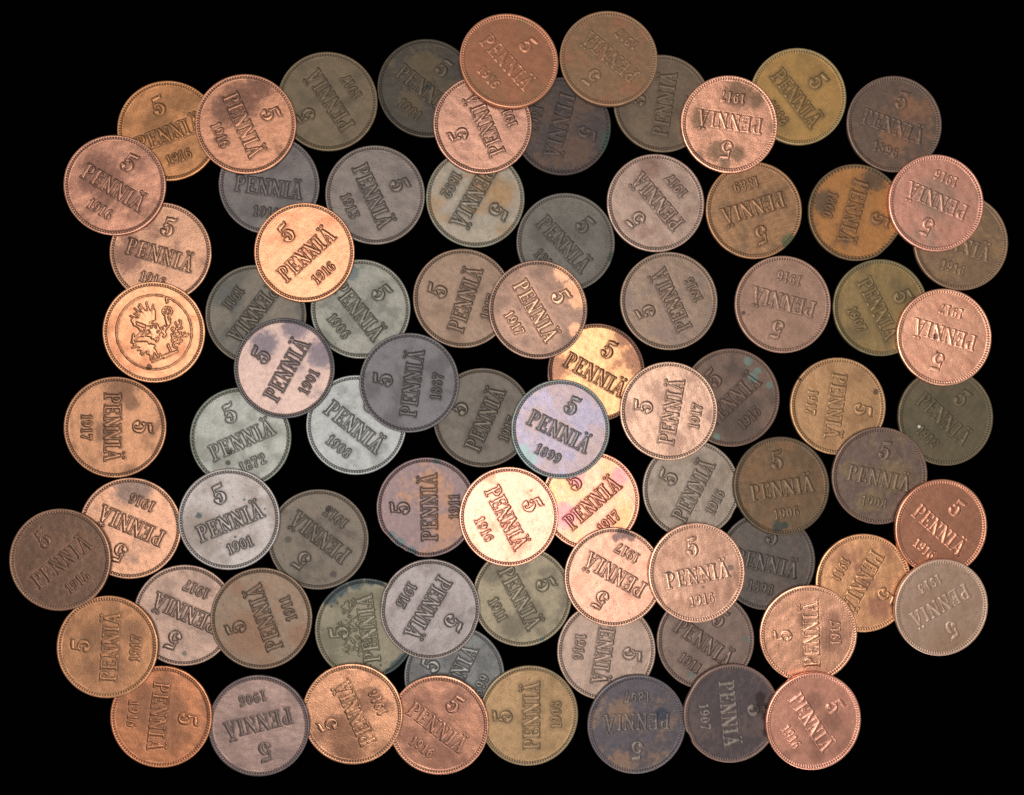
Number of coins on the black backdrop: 79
